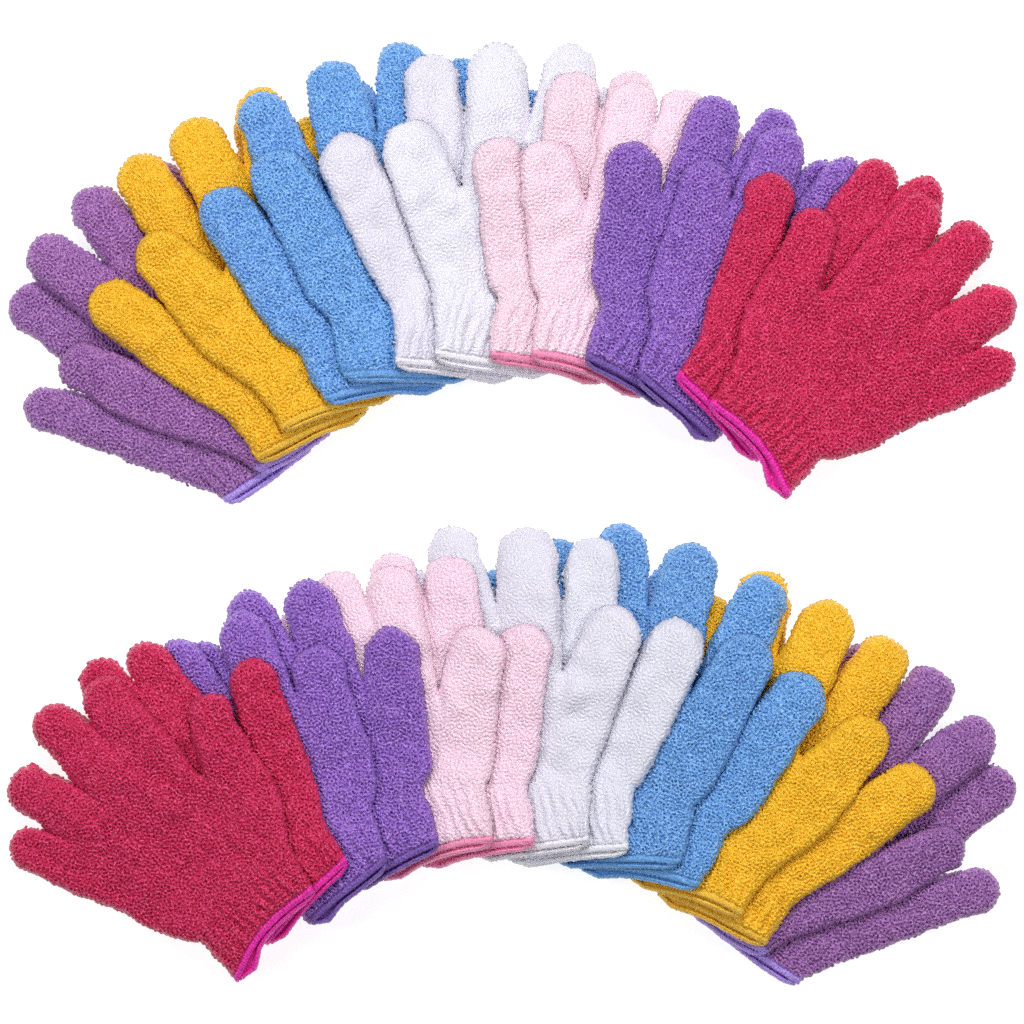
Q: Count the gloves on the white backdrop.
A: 28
